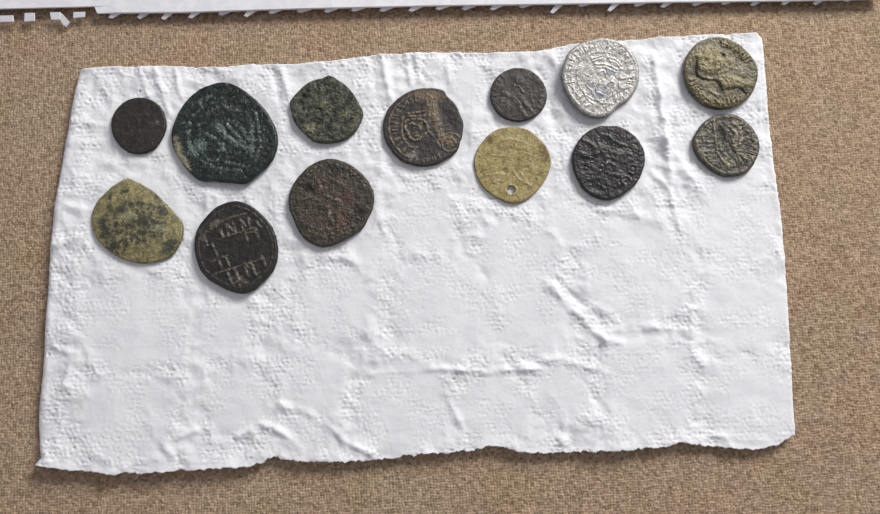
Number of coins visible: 13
